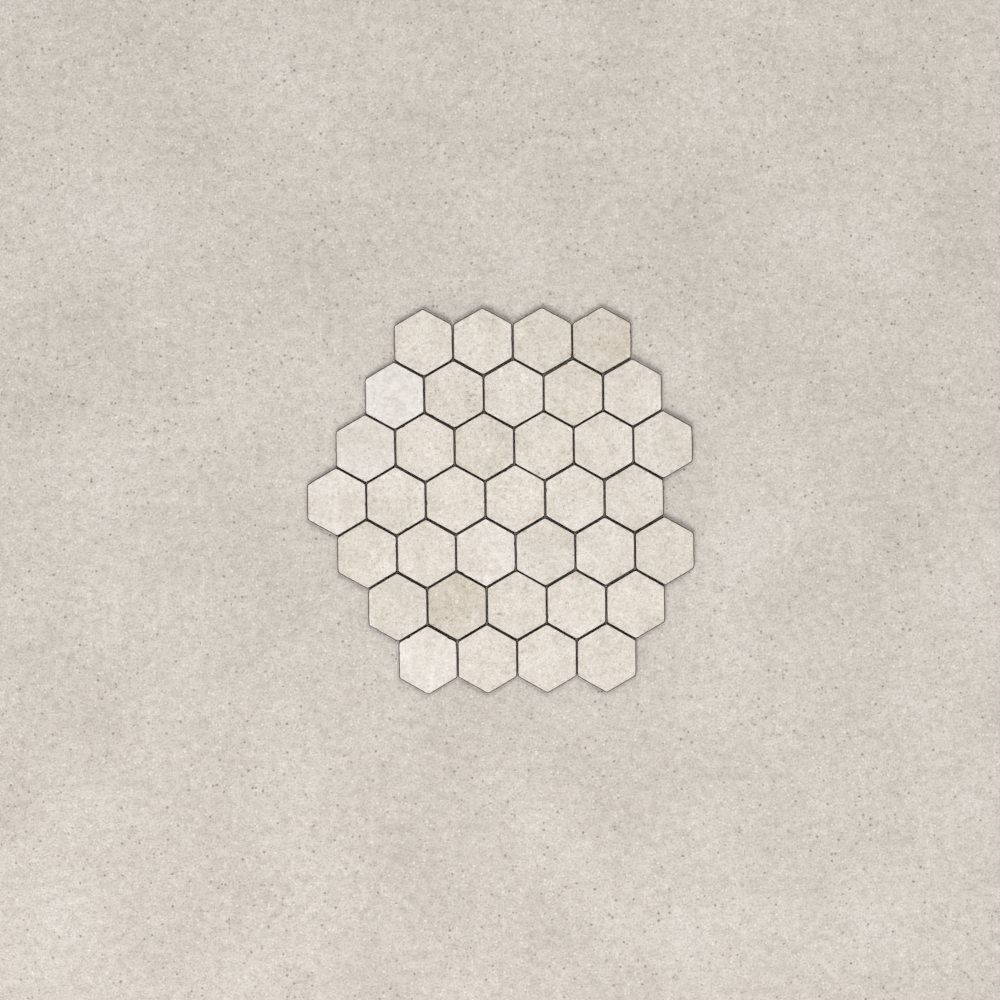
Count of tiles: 36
